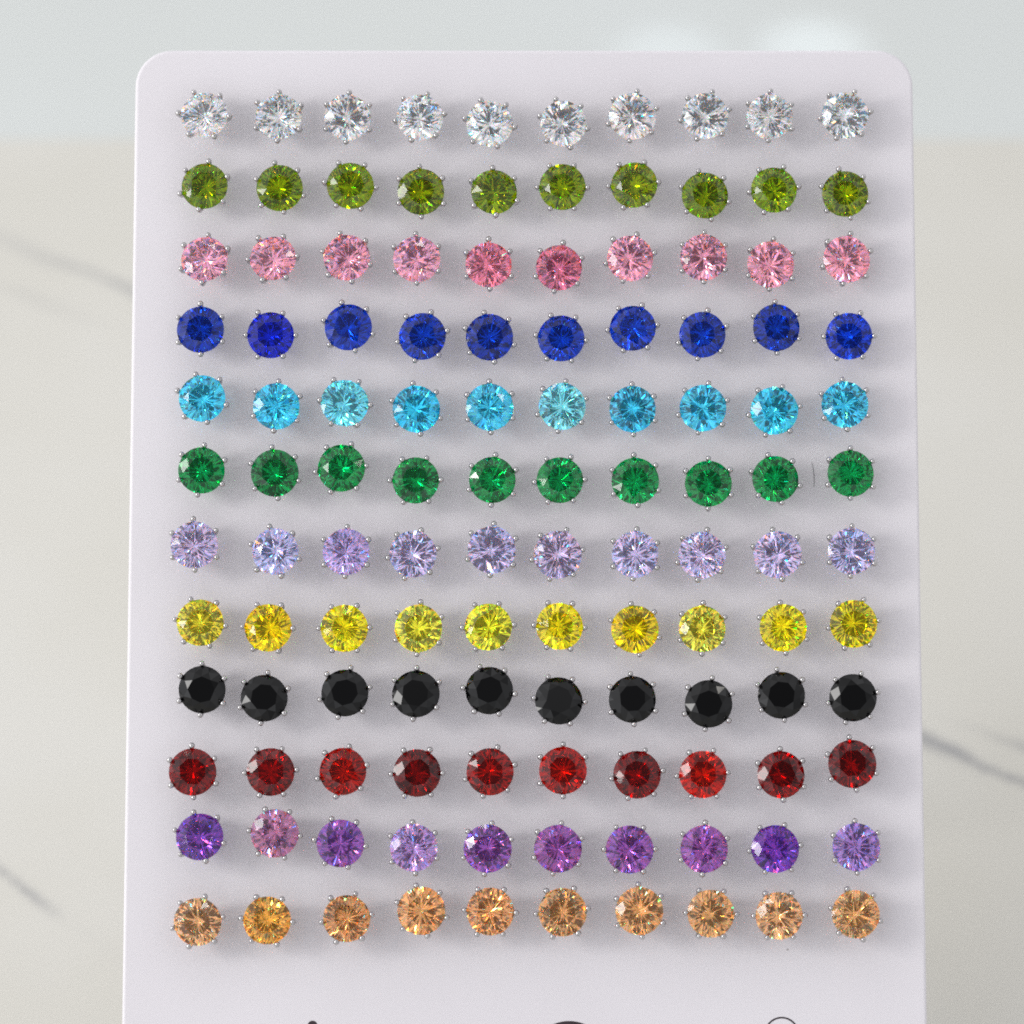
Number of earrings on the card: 120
